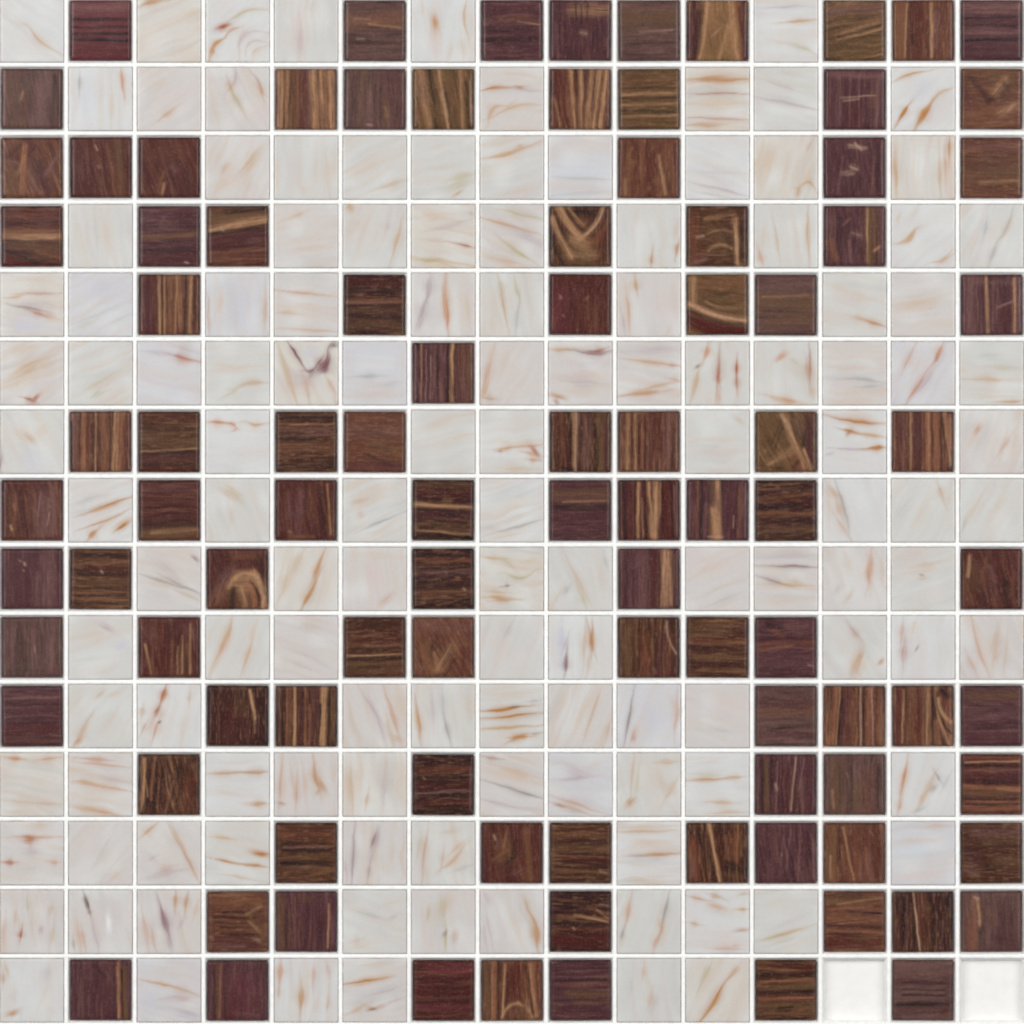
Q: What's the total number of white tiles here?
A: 126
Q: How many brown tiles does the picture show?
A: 97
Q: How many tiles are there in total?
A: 223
